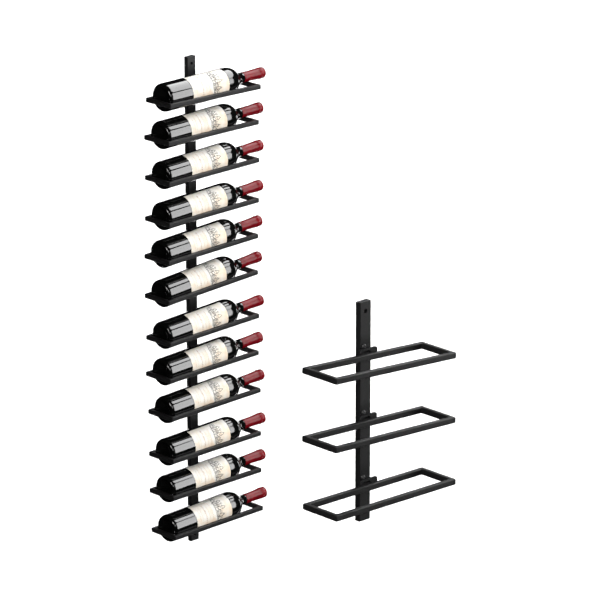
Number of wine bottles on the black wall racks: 12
